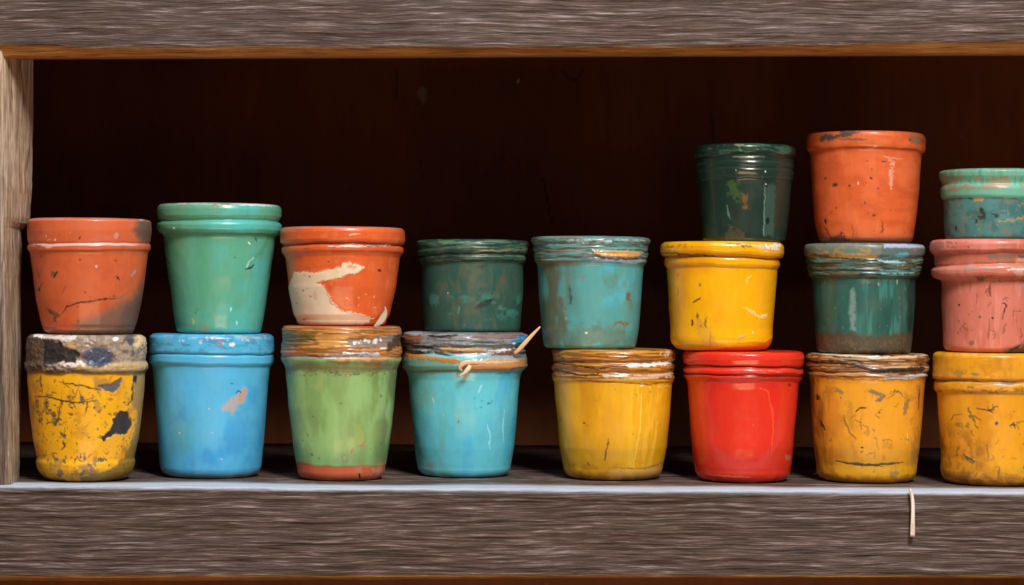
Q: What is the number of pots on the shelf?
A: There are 19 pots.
